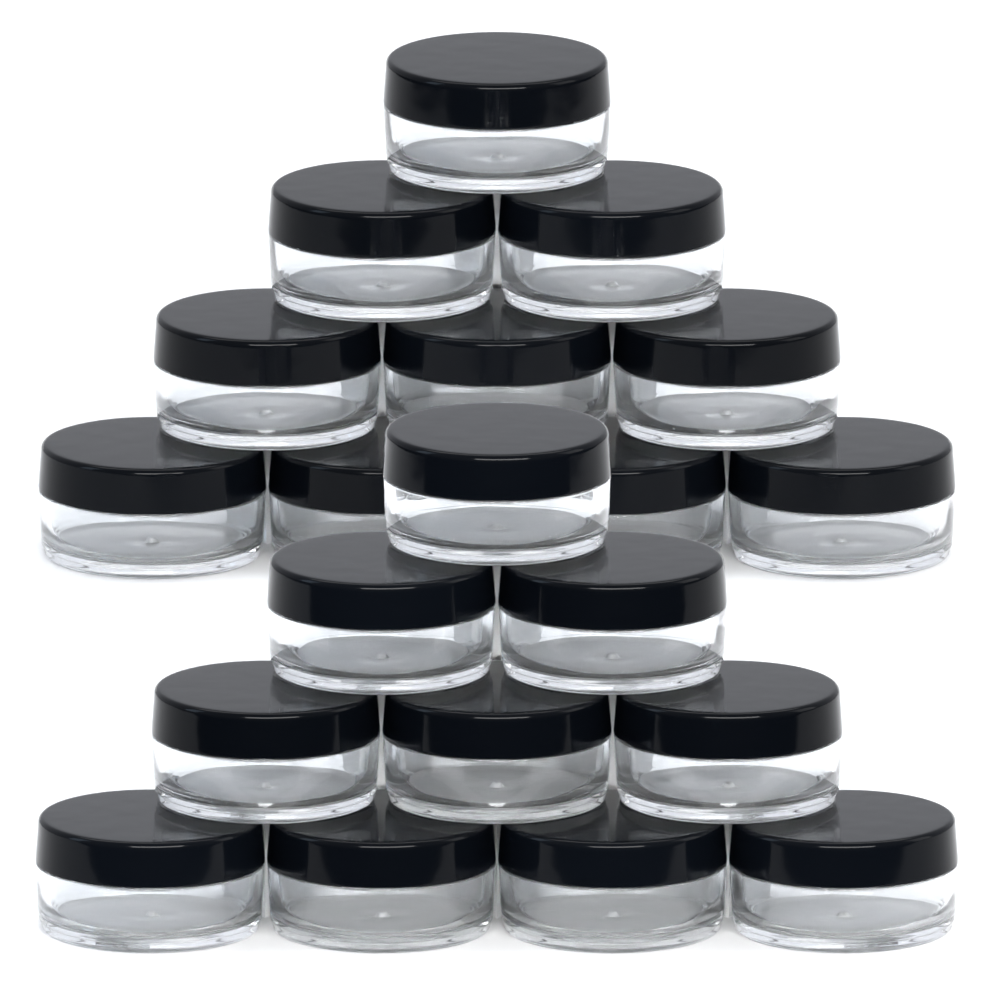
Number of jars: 20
